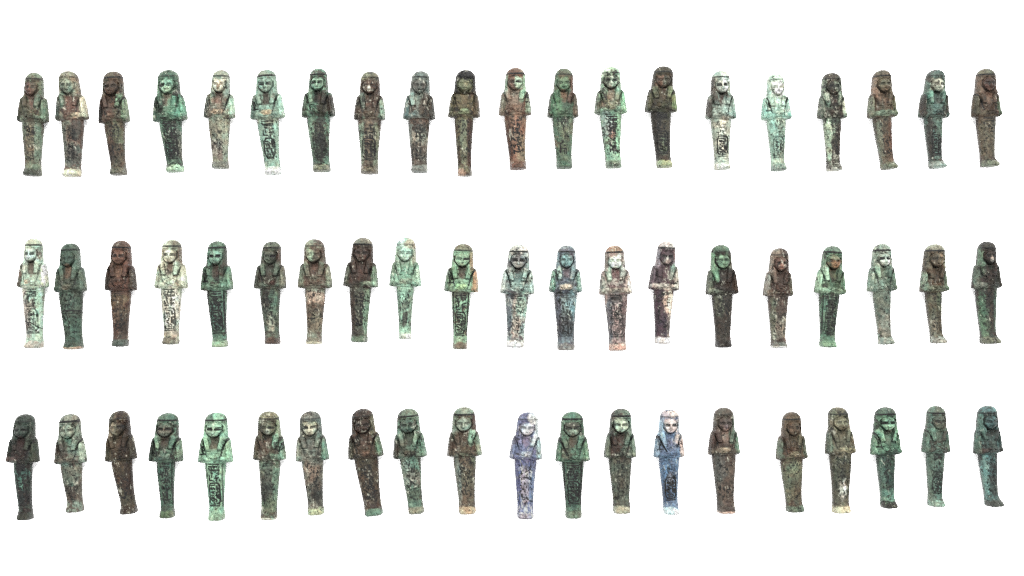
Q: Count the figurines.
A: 60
